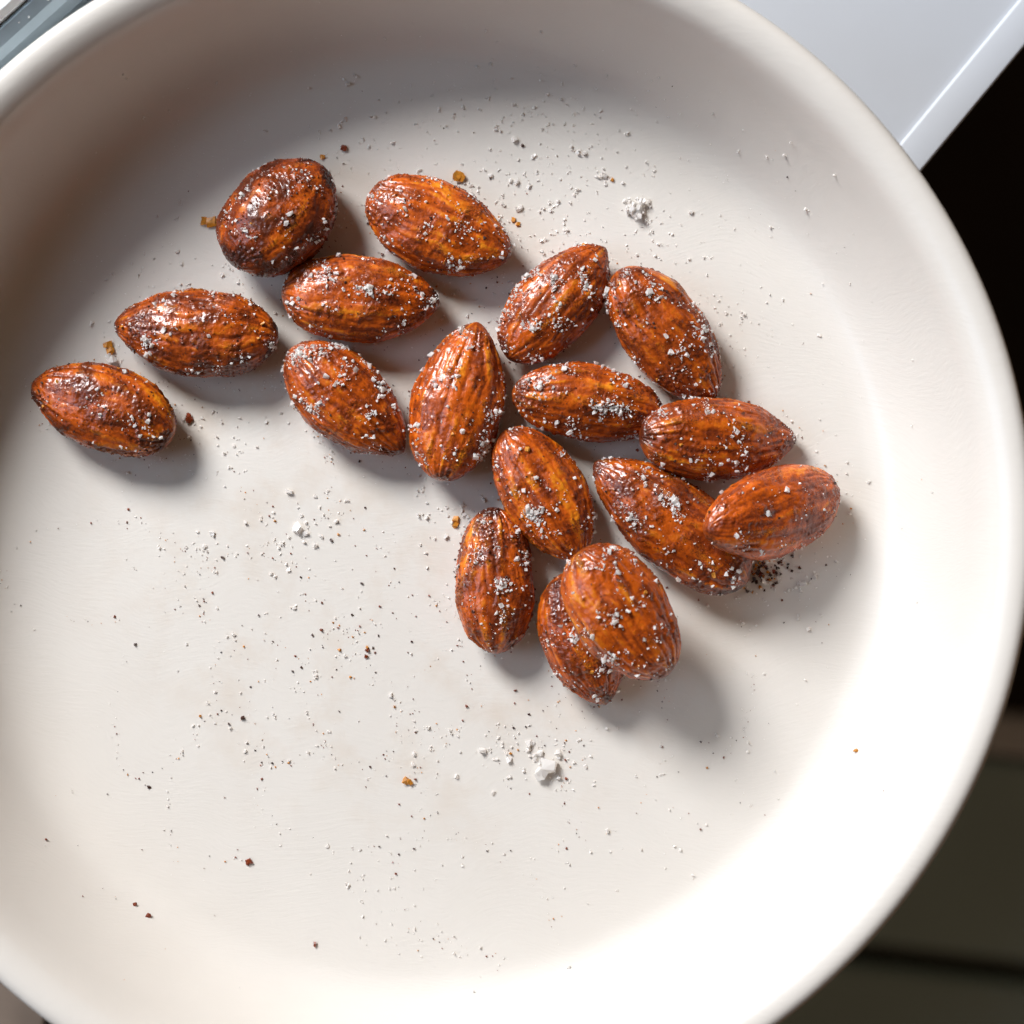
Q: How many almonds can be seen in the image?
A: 17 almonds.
